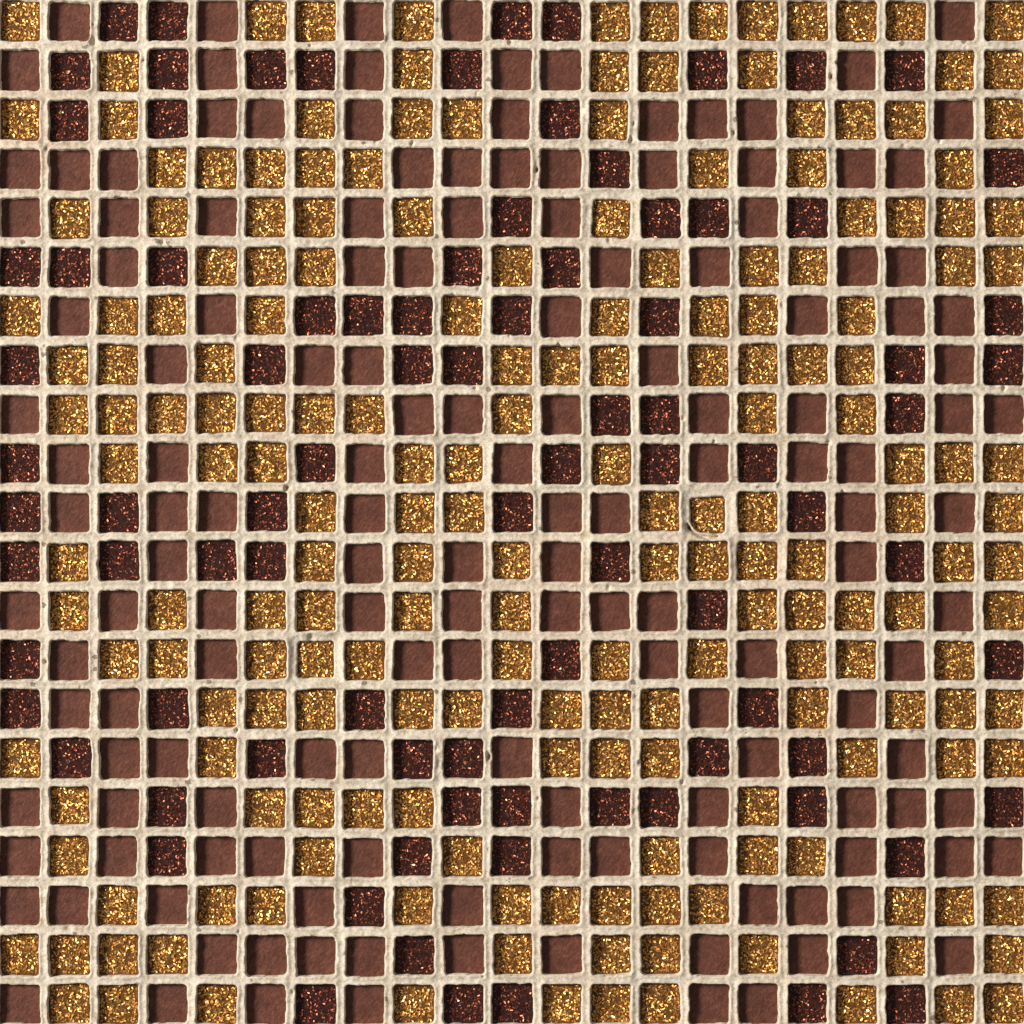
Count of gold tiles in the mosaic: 198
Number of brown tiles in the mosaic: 152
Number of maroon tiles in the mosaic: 91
